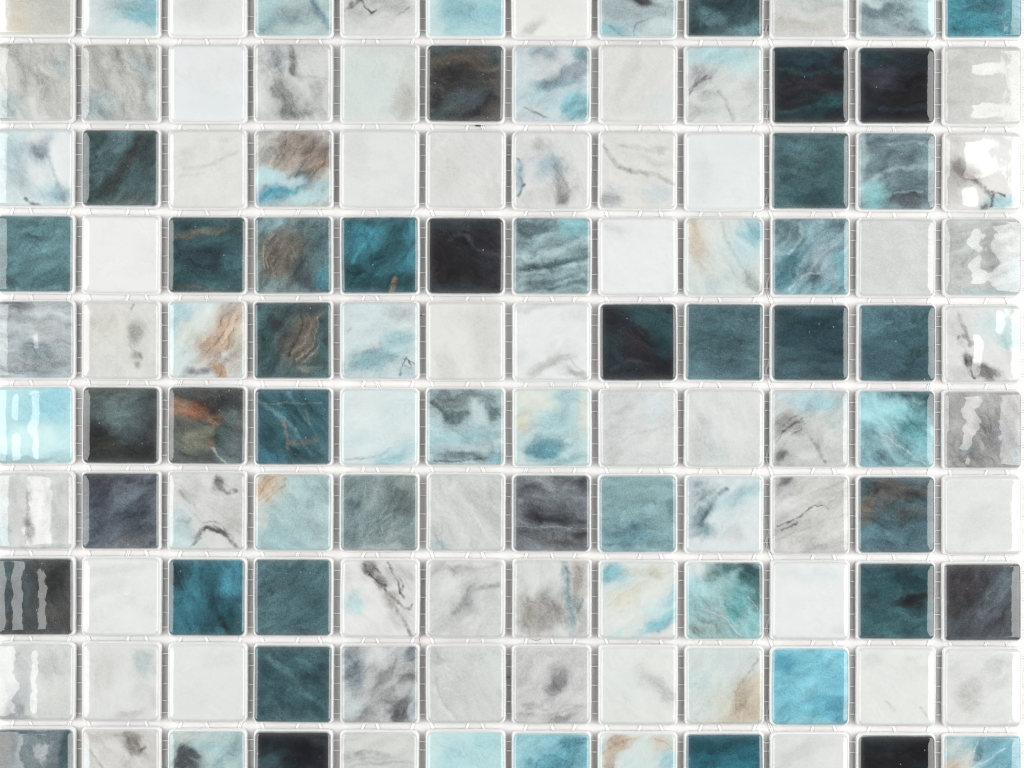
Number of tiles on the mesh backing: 120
